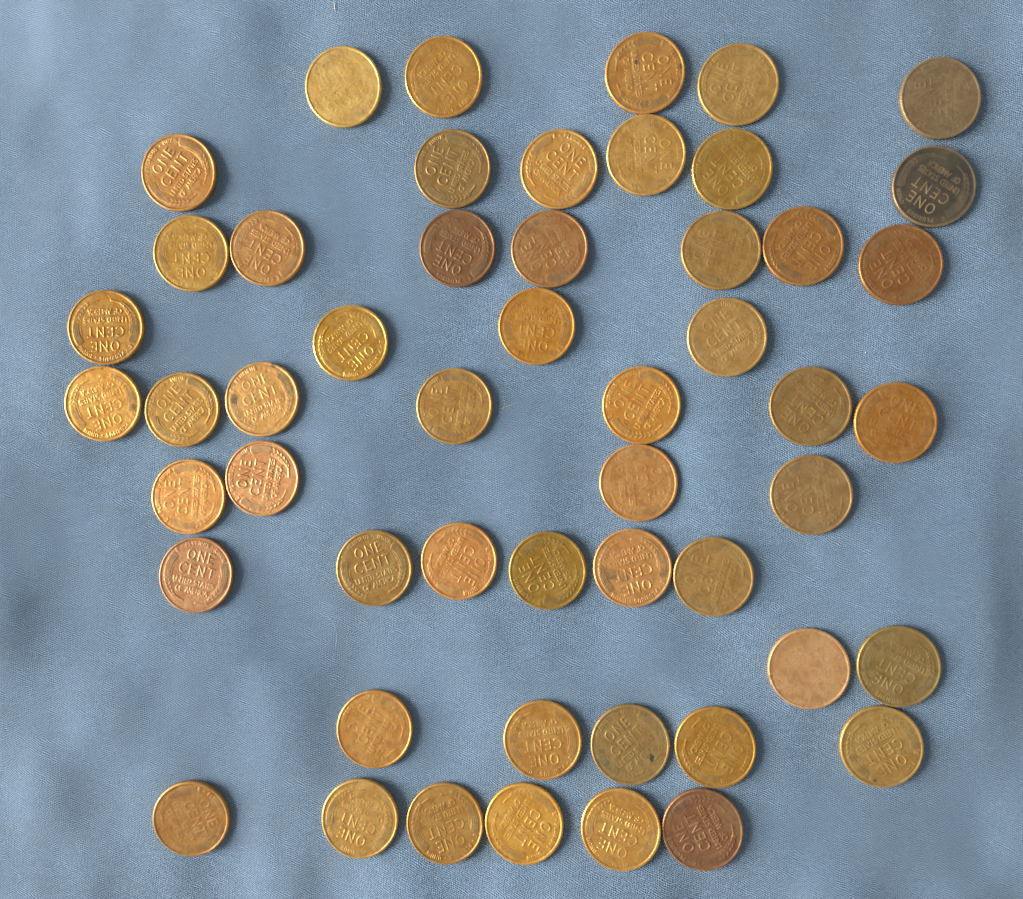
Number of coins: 52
